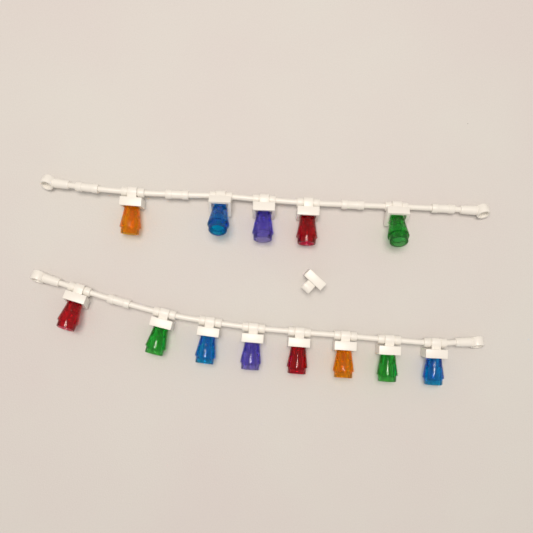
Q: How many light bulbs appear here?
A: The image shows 13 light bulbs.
